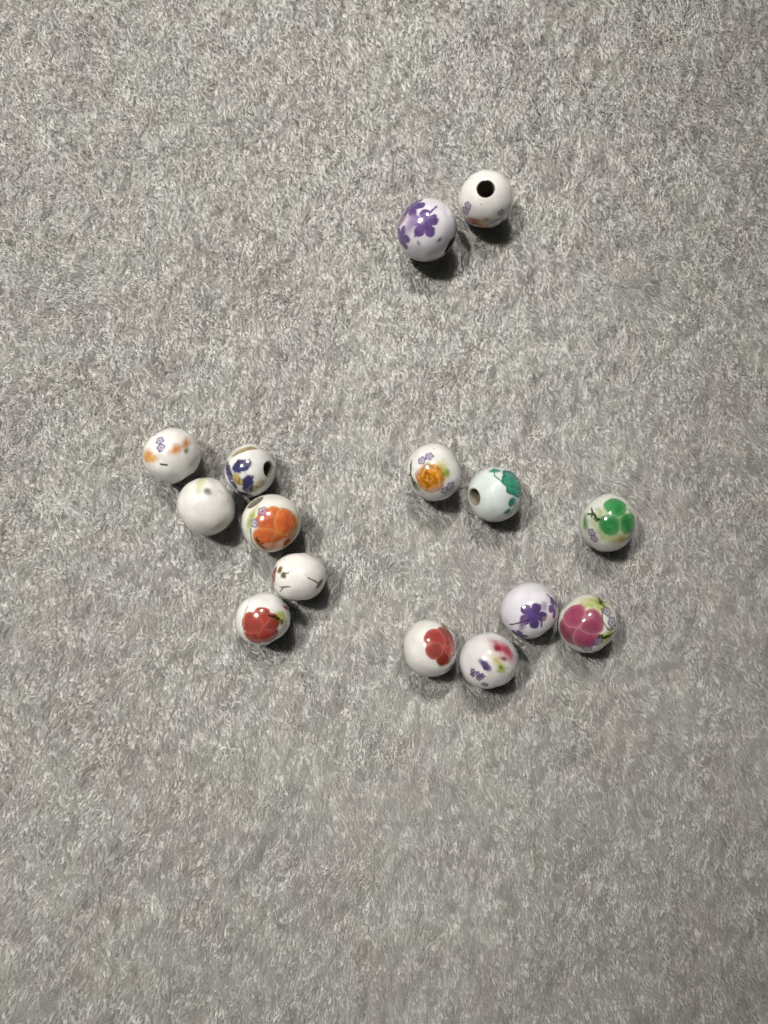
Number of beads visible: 15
